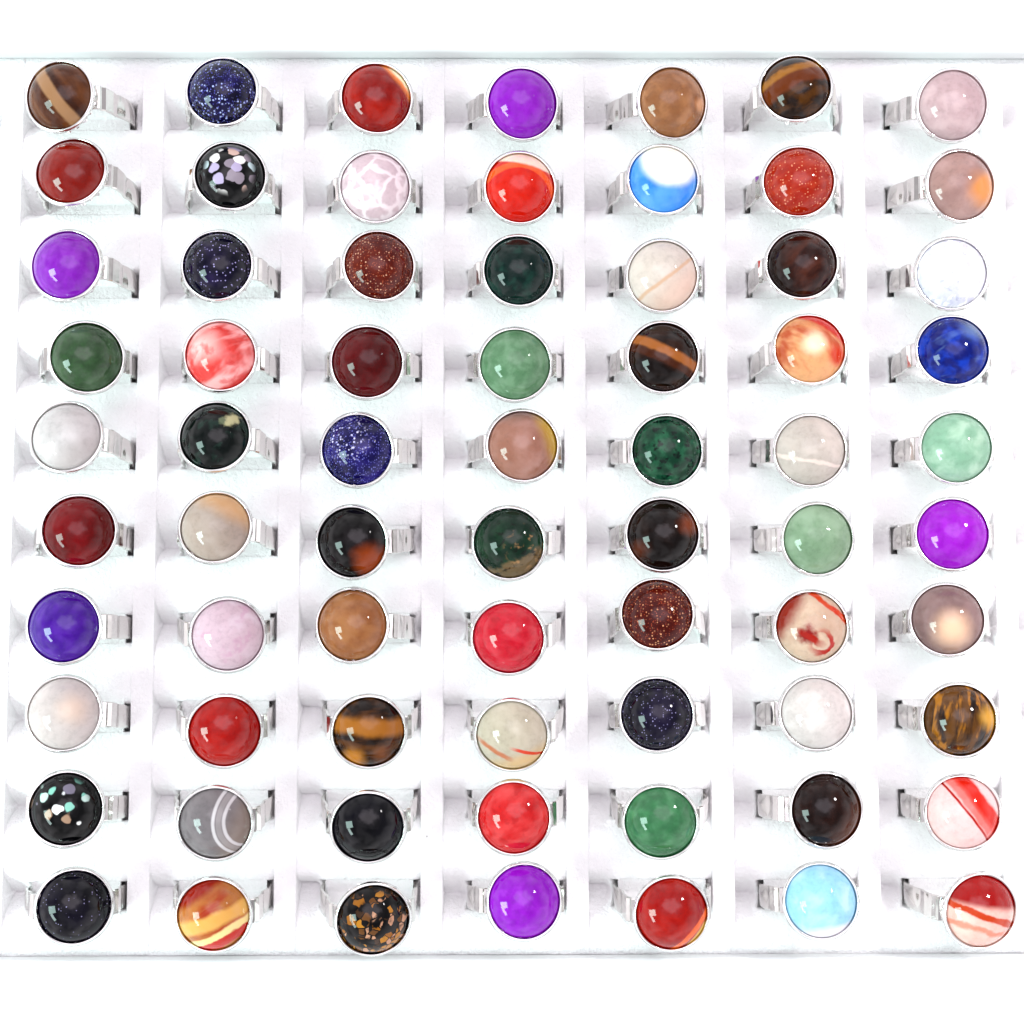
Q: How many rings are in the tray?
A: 70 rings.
